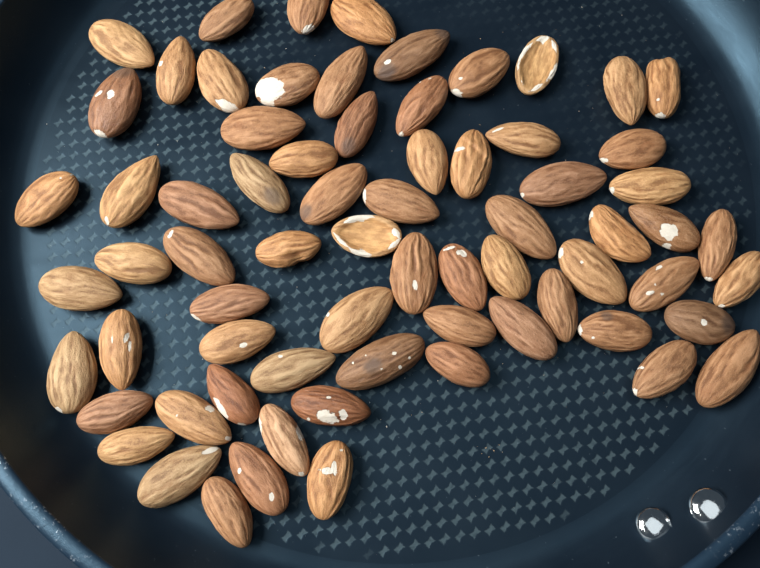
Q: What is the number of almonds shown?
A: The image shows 70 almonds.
